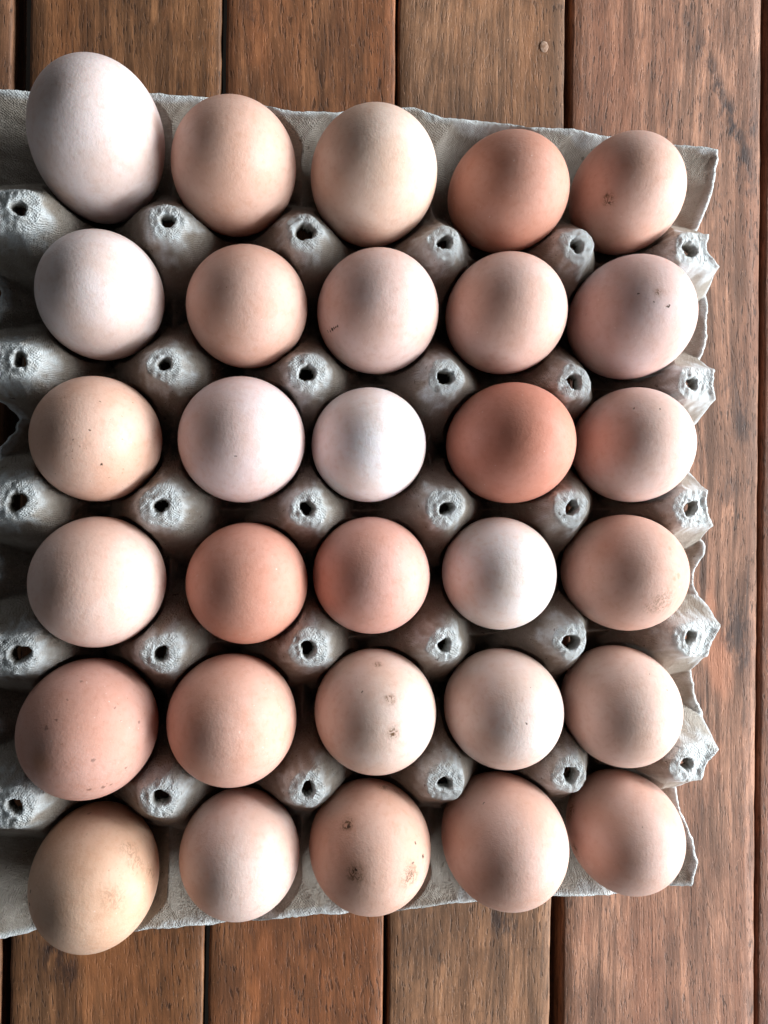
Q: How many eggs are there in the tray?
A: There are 30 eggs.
